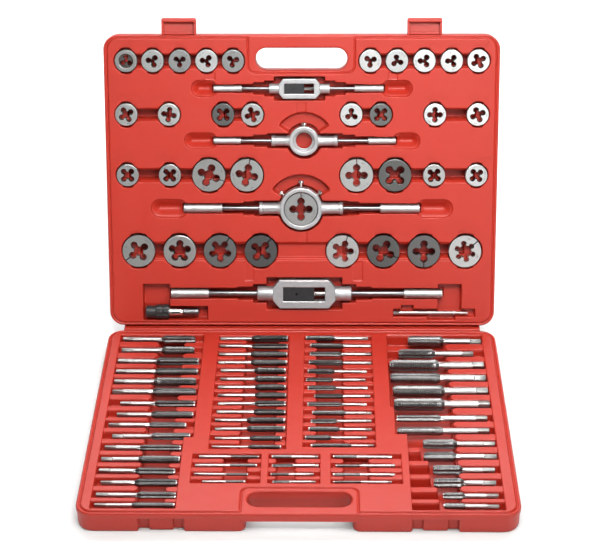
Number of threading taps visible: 70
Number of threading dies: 35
